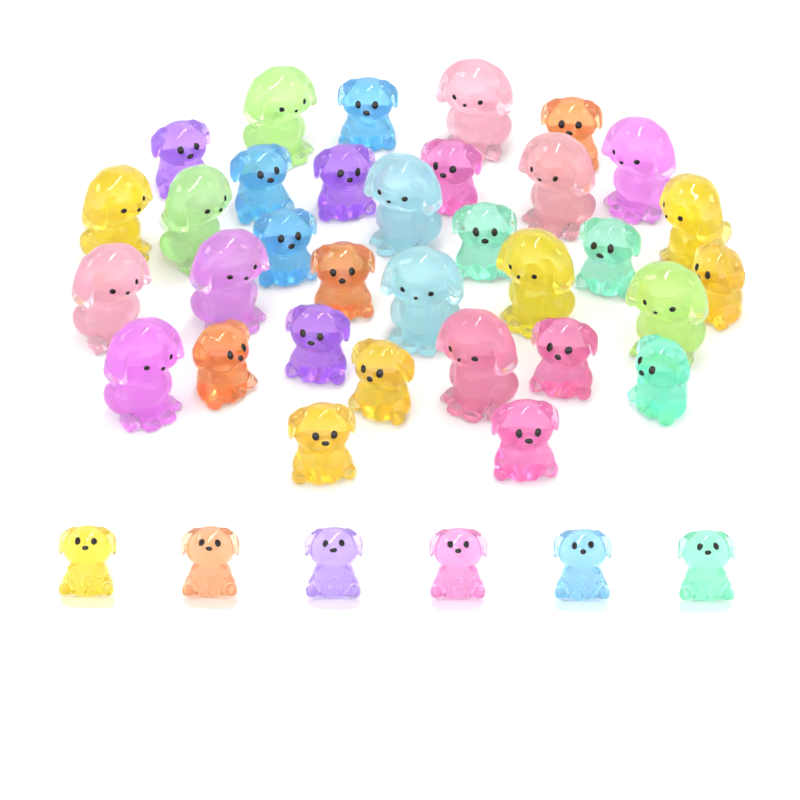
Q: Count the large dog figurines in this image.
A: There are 15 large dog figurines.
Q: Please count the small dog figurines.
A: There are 24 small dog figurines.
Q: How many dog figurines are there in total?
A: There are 39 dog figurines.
